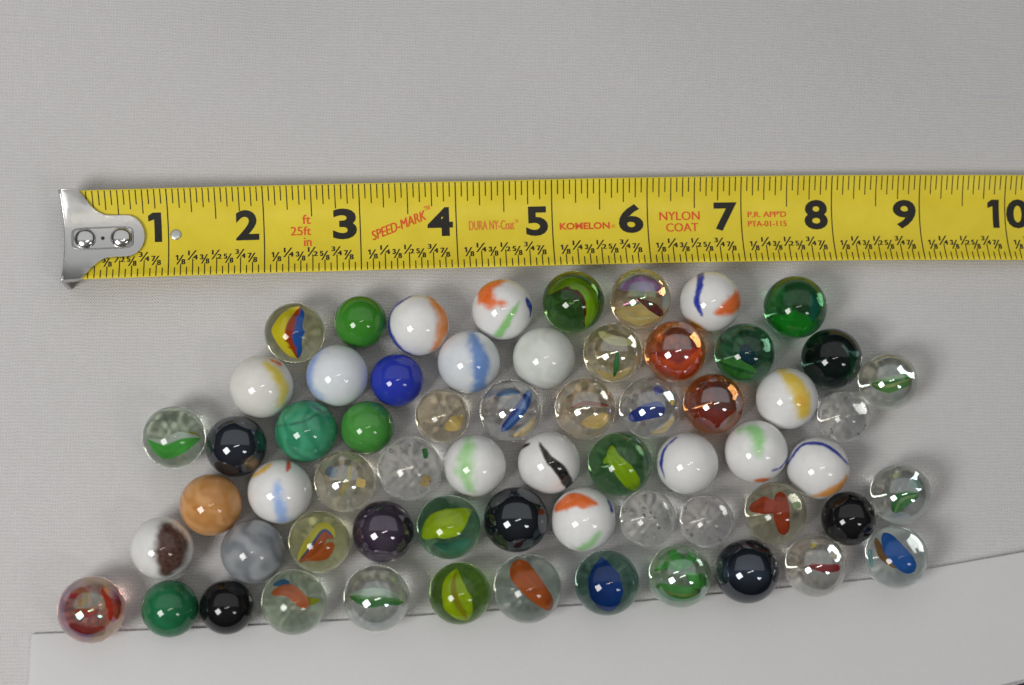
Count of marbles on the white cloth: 63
